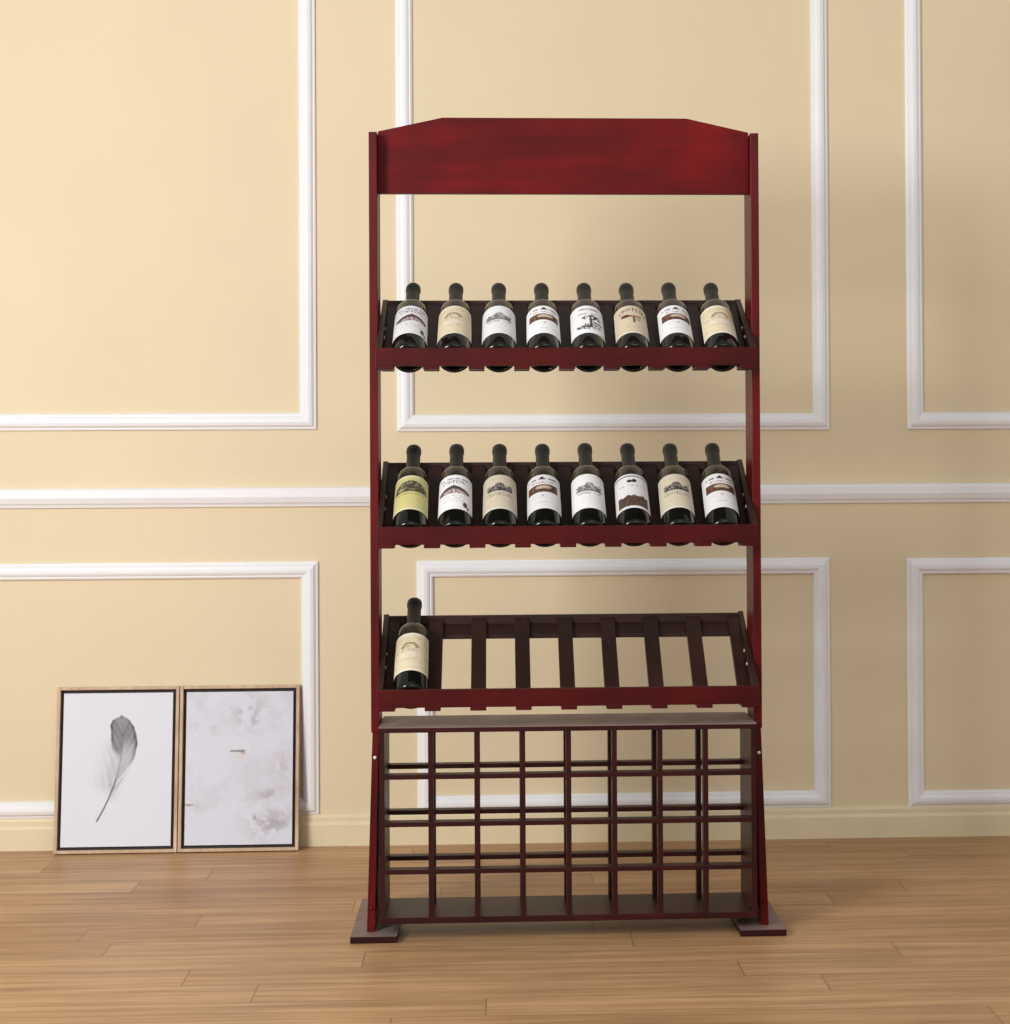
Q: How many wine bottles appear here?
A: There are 17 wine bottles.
